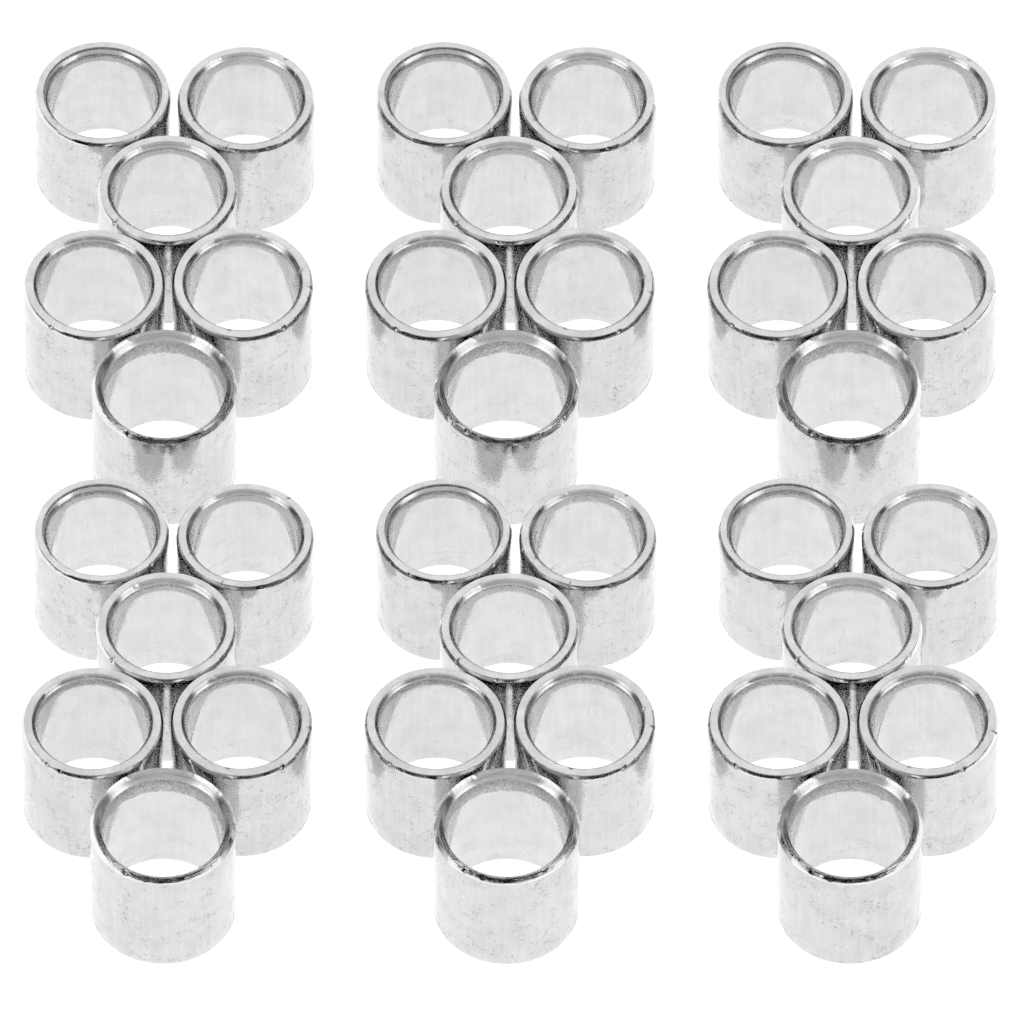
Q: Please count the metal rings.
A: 36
